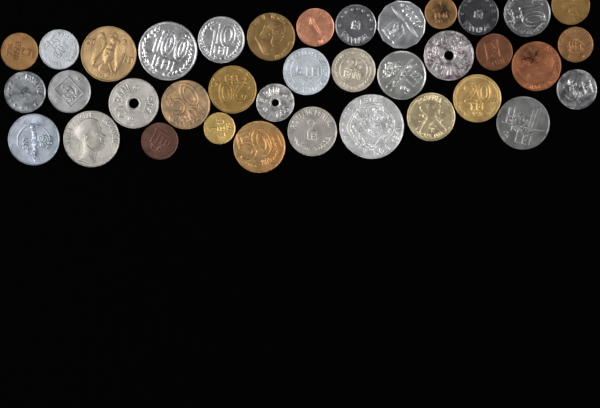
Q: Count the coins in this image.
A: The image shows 37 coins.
